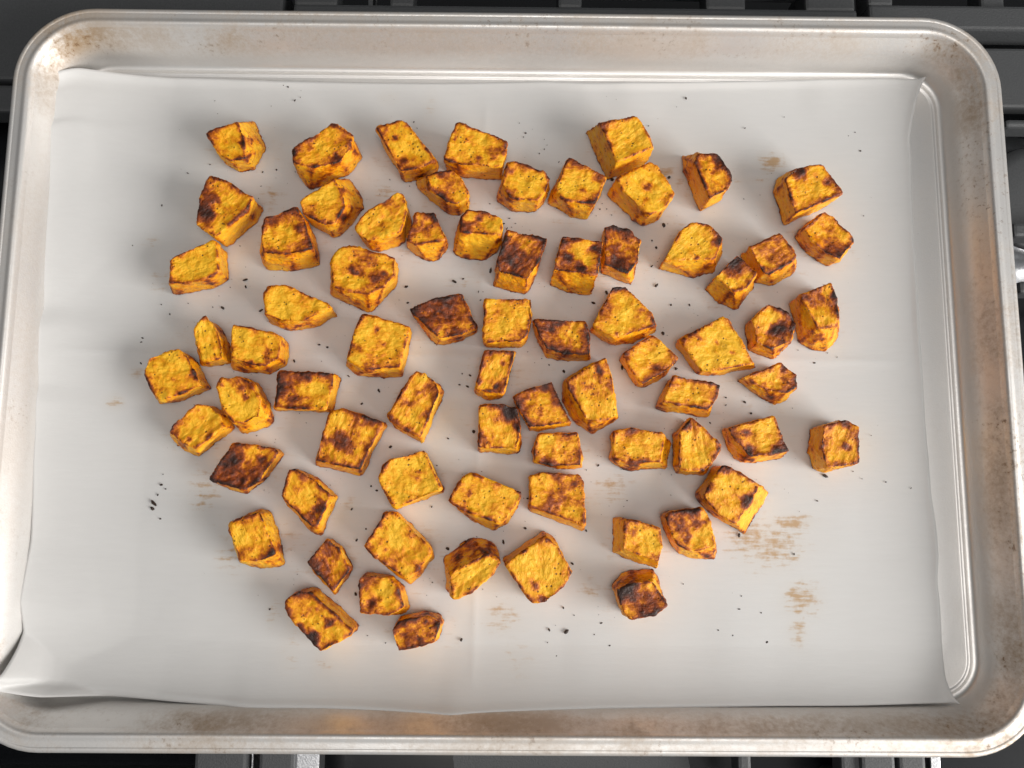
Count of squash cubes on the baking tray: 72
